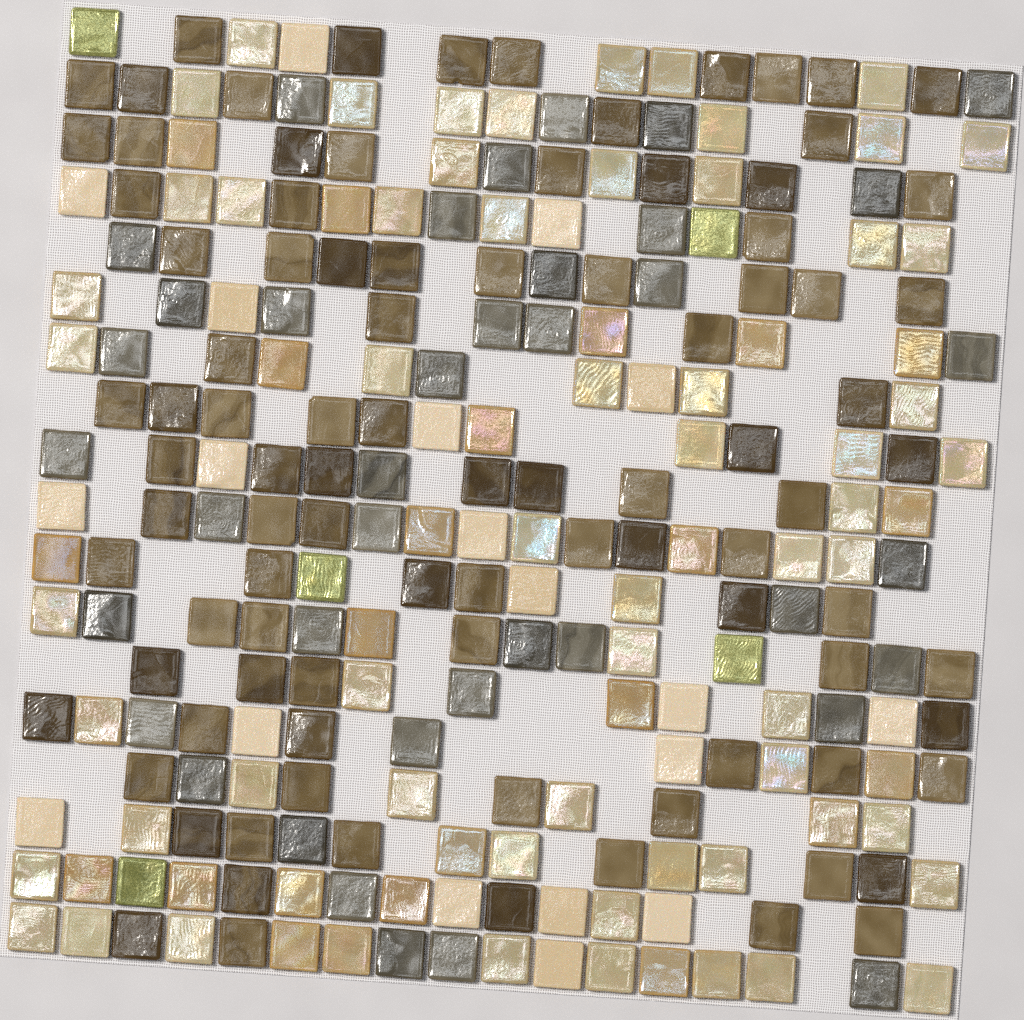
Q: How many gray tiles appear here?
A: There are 39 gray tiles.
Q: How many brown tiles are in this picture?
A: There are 94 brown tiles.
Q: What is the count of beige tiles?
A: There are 101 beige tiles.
